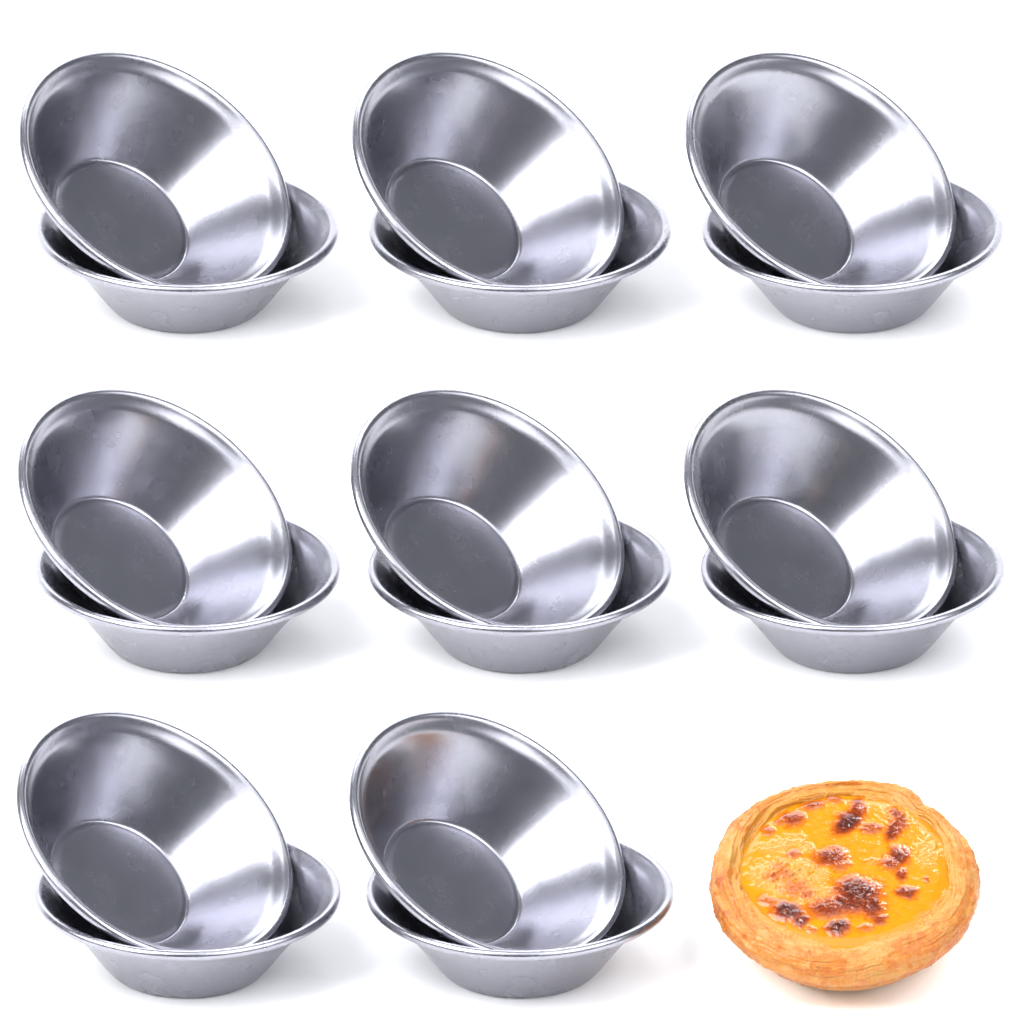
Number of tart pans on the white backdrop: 16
